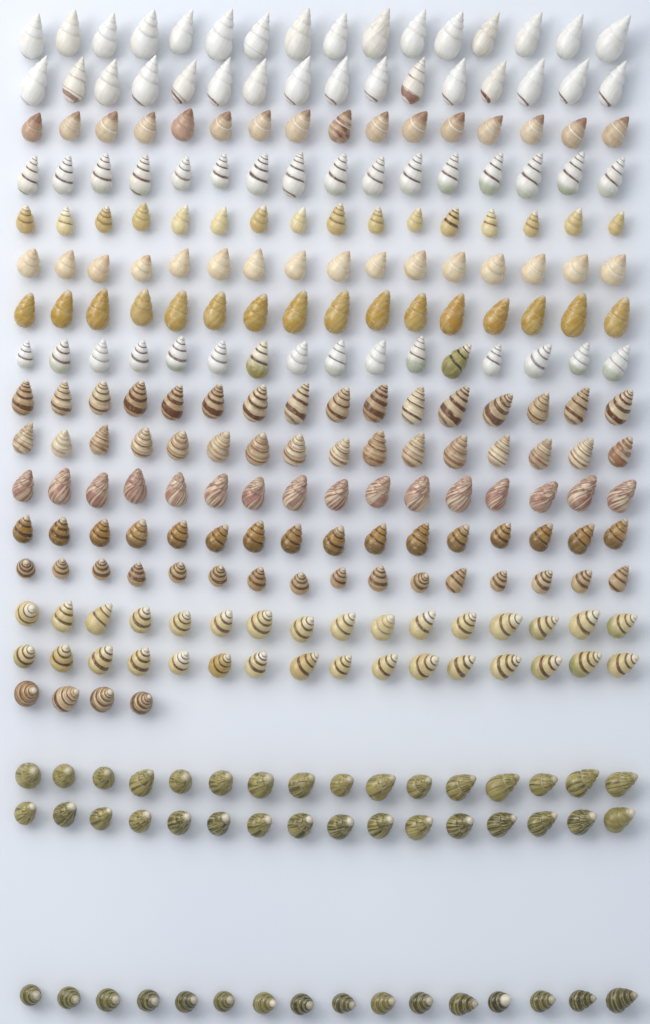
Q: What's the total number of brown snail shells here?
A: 100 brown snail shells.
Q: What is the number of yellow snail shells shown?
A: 80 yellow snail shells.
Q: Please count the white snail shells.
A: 62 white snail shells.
